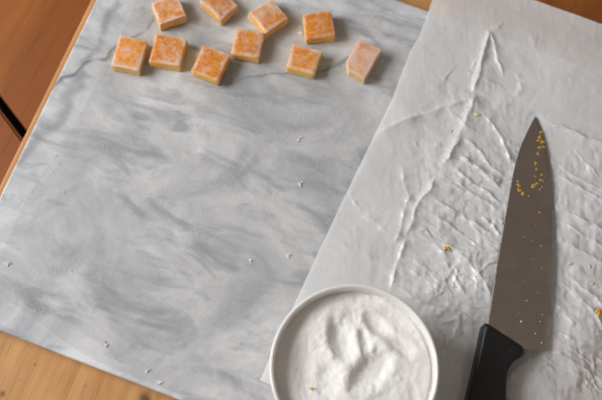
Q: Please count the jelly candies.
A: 10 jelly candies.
